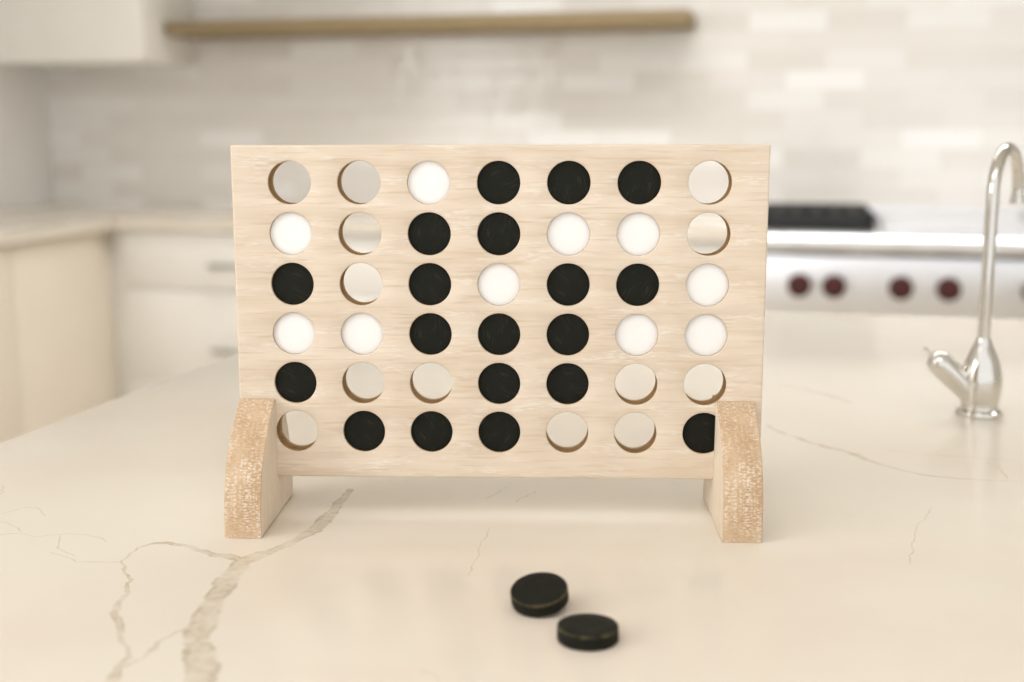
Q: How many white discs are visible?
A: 10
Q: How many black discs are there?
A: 21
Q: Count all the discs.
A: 31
